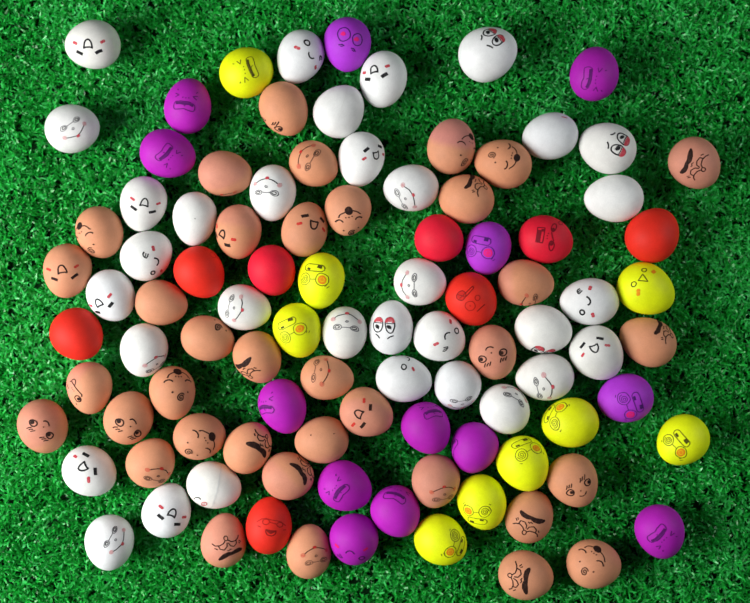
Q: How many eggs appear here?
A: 99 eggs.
